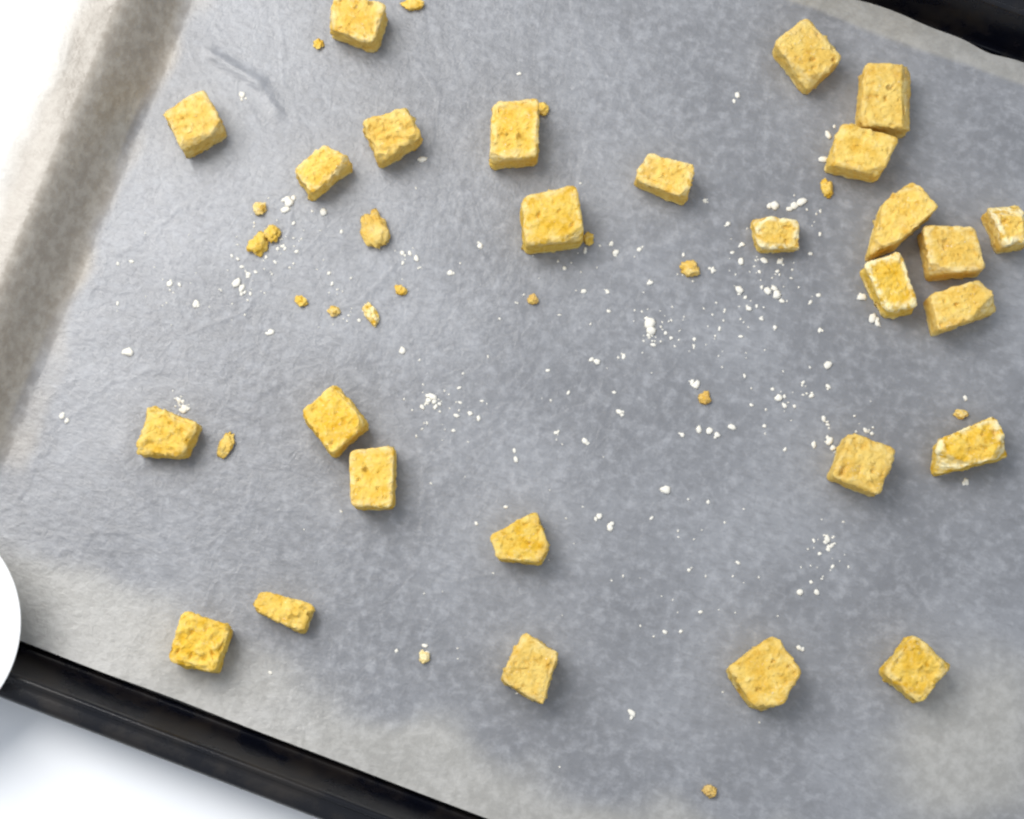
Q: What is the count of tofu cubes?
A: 27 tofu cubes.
